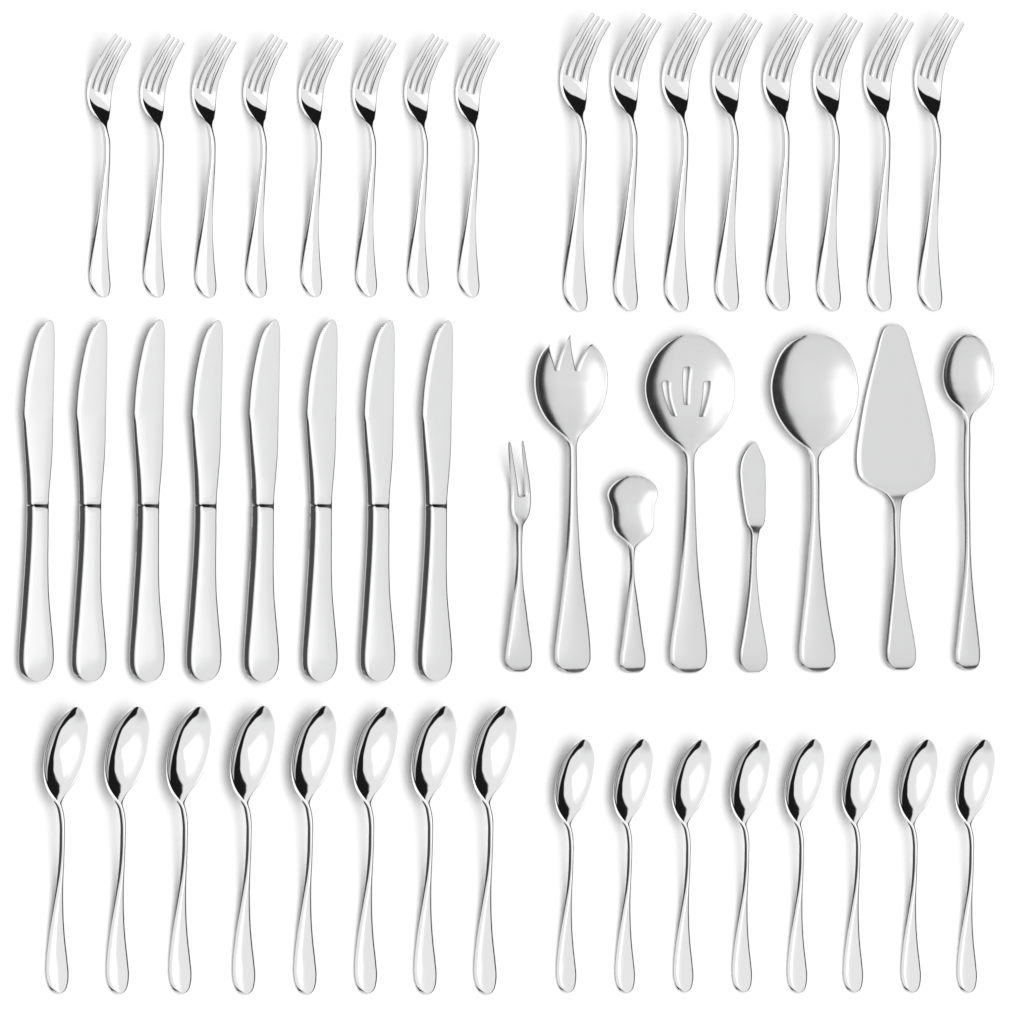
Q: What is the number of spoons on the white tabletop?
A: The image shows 20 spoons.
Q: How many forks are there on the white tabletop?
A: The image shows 17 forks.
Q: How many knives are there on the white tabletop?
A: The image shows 9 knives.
